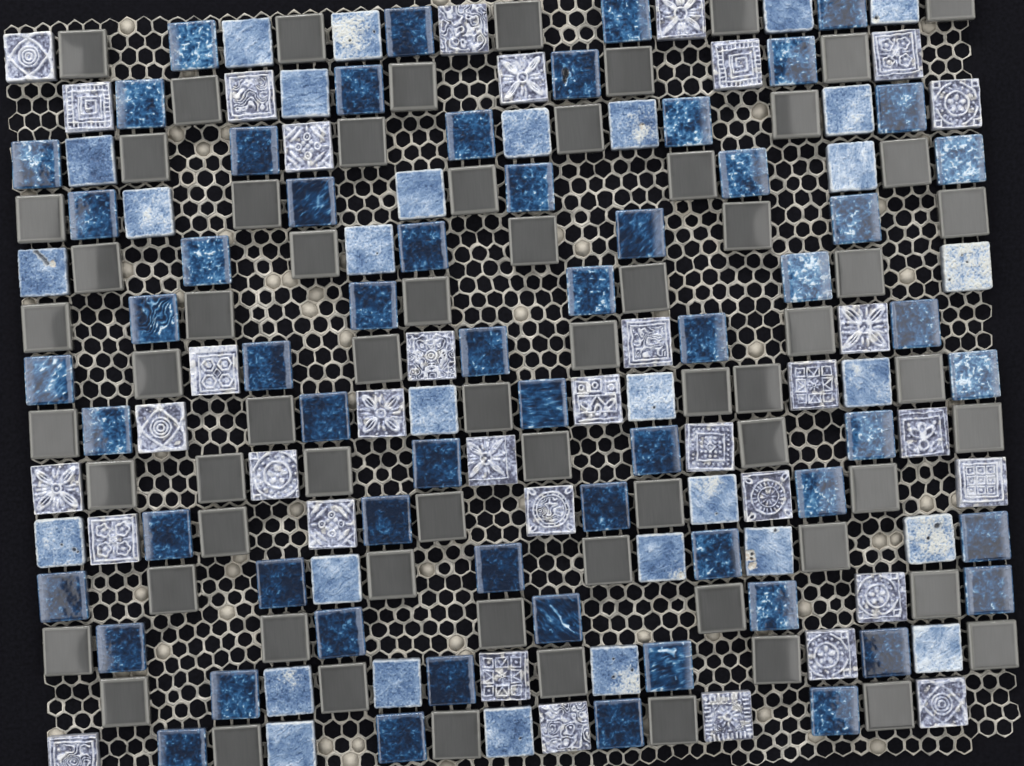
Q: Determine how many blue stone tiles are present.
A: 30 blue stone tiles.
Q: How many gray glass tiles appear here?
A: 66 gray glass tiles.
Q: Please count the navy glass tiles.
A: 60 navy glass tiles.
